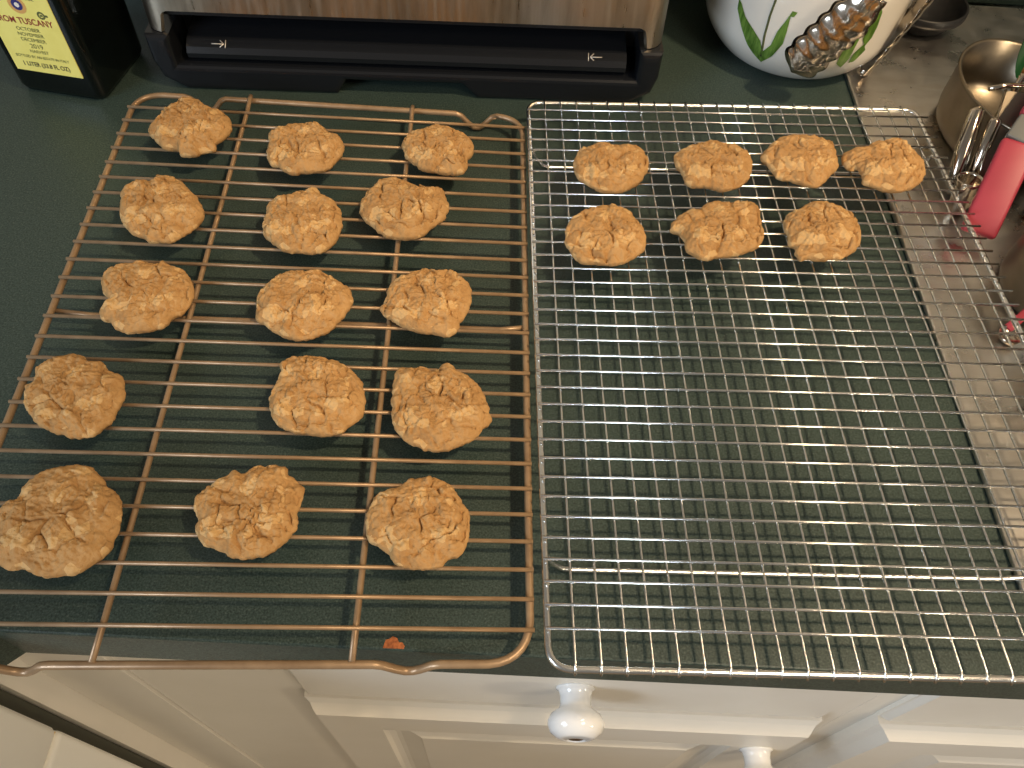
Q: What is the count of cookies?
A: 22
